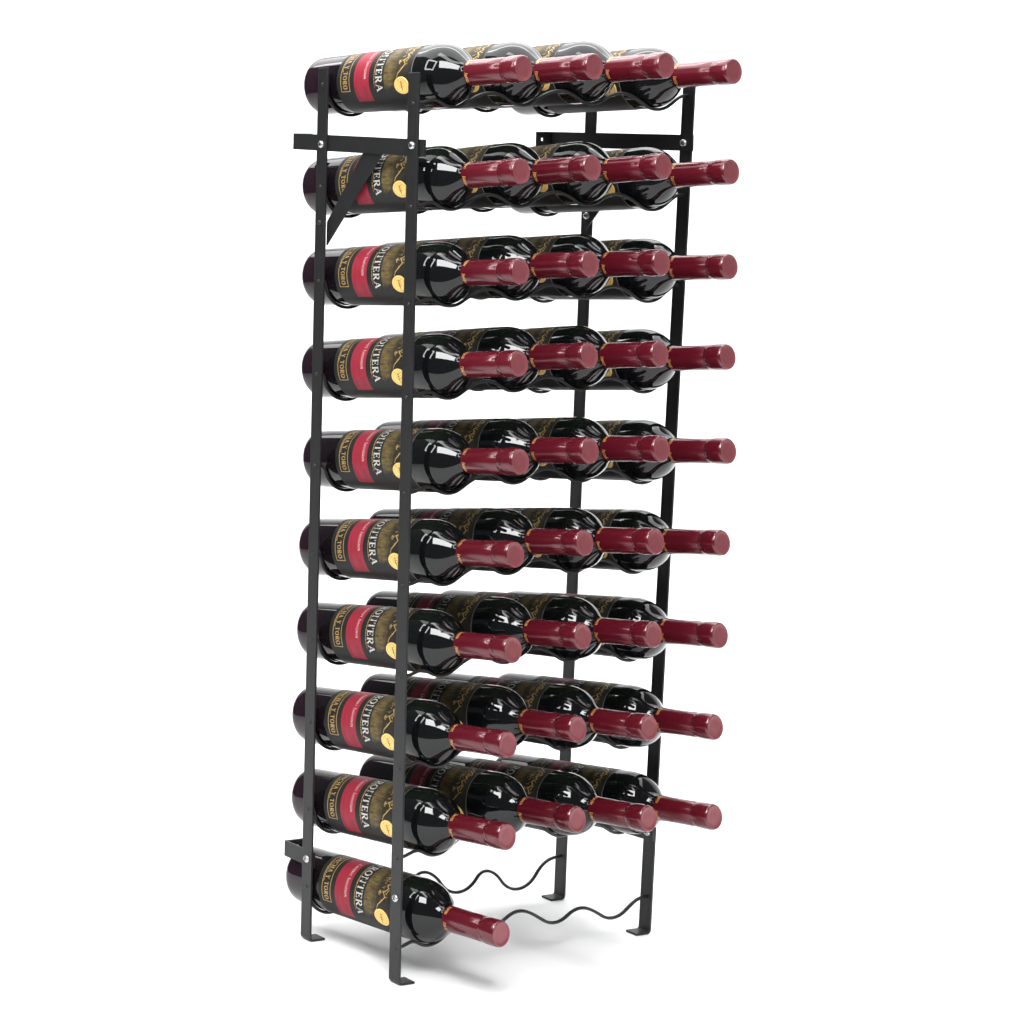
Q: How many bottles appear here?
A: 37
